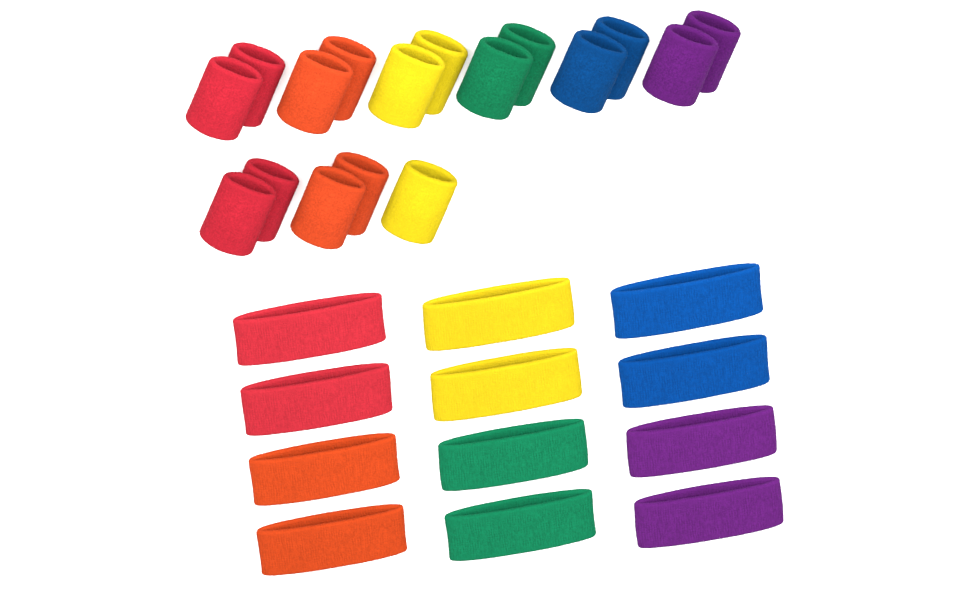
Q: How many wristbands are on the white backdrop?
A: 17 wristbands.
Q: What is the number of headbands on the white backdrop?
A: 12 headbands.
